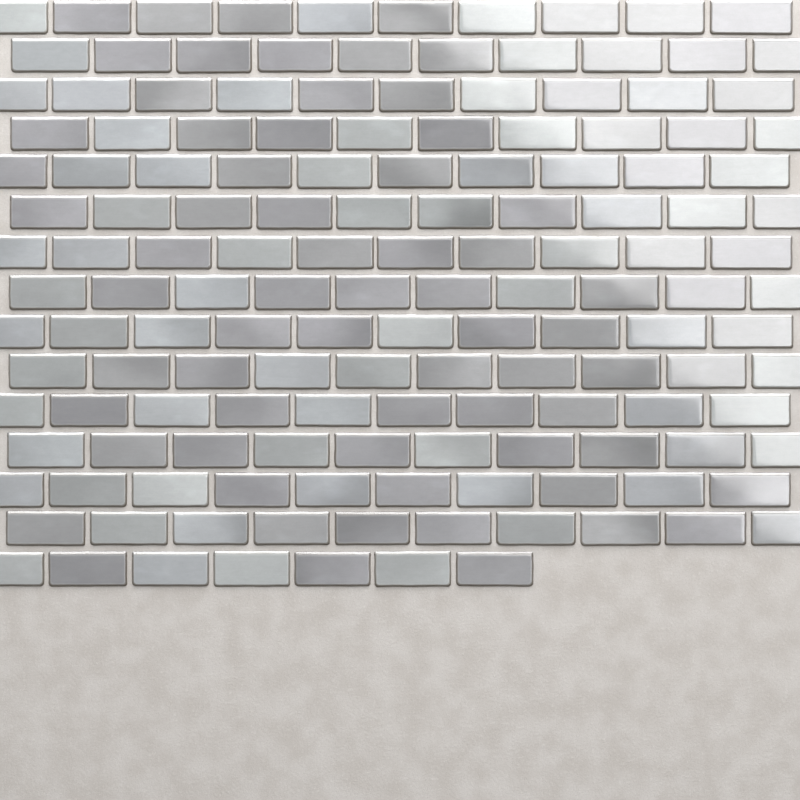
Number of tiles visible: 147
